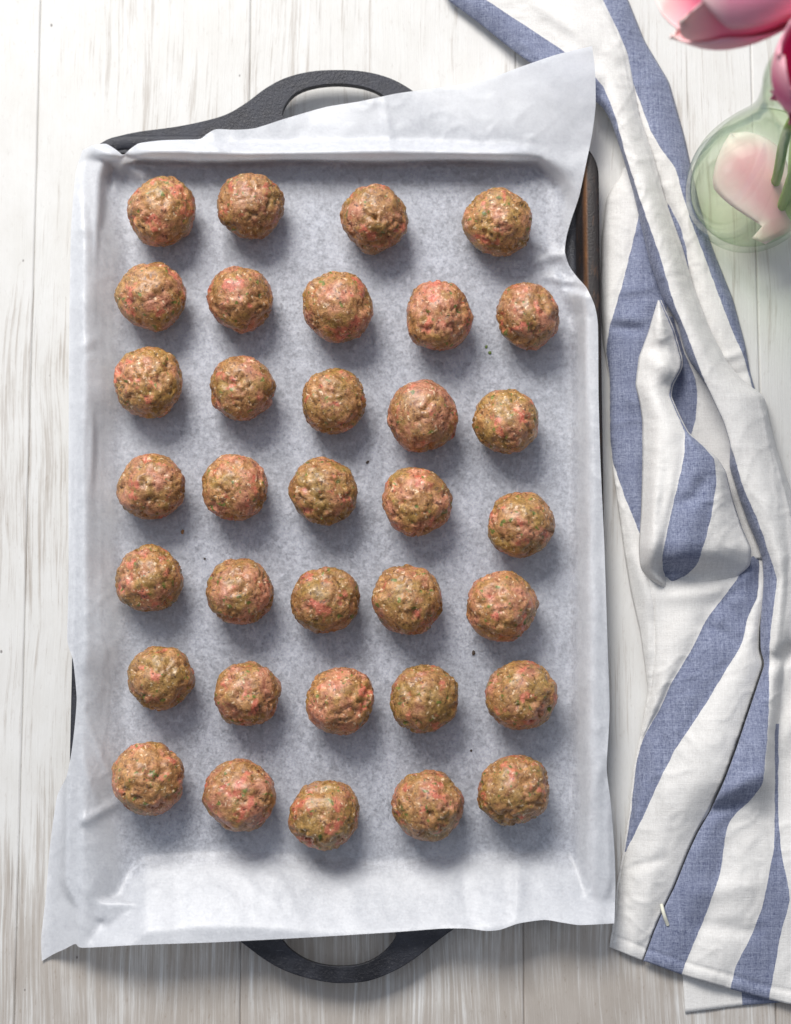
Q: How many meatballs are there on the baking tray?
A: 34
